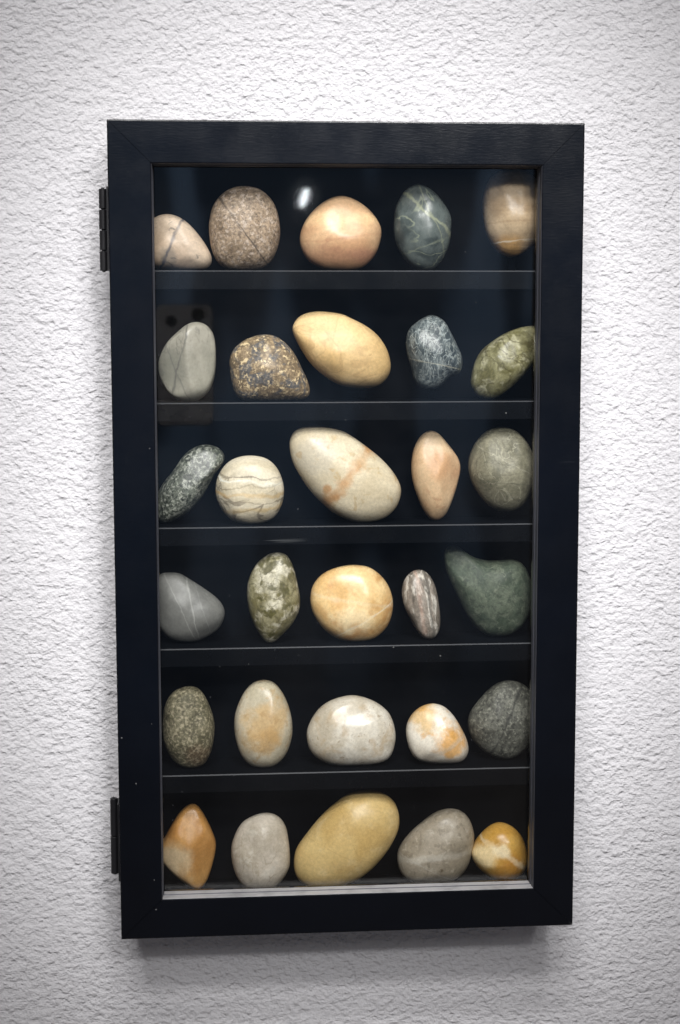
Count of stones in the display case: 30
